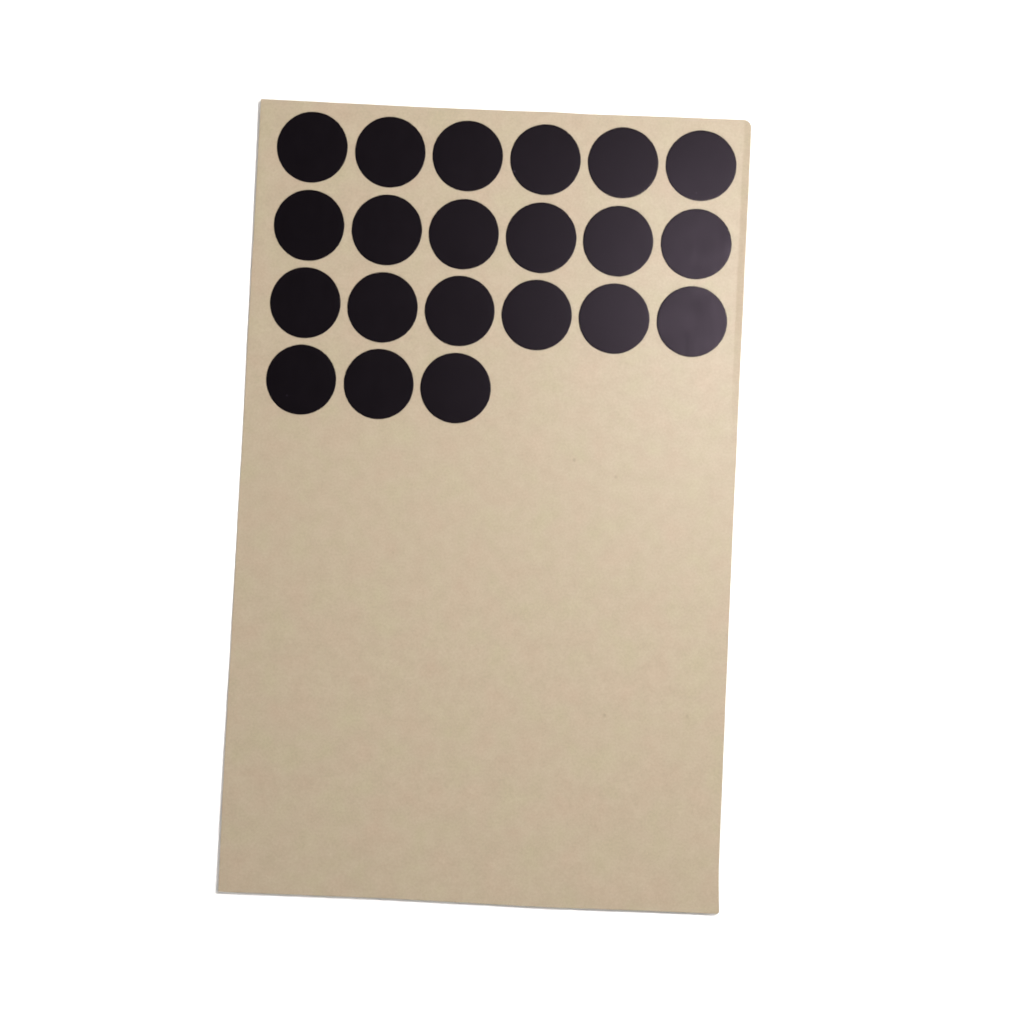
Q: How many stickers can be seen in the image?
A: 21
